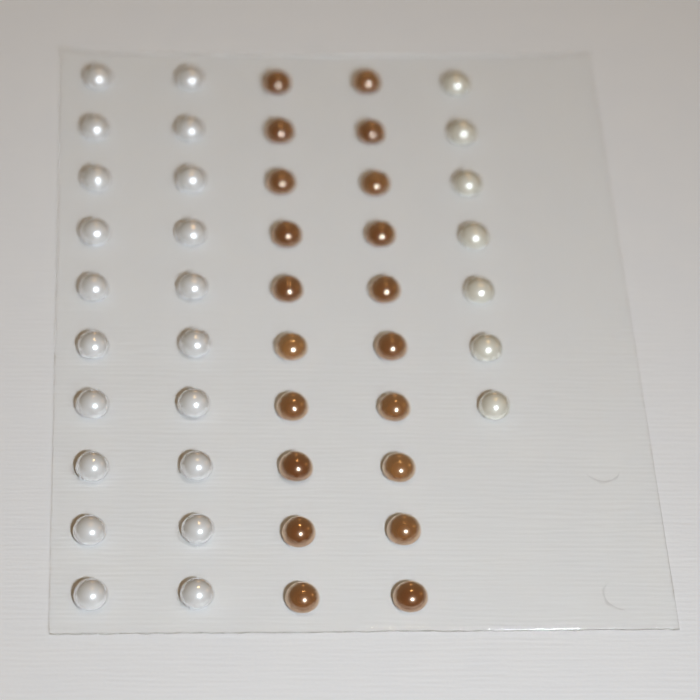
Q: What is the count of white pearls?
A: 27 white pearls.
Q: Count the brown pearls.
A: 20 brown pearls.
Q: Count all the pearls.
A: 47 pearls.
